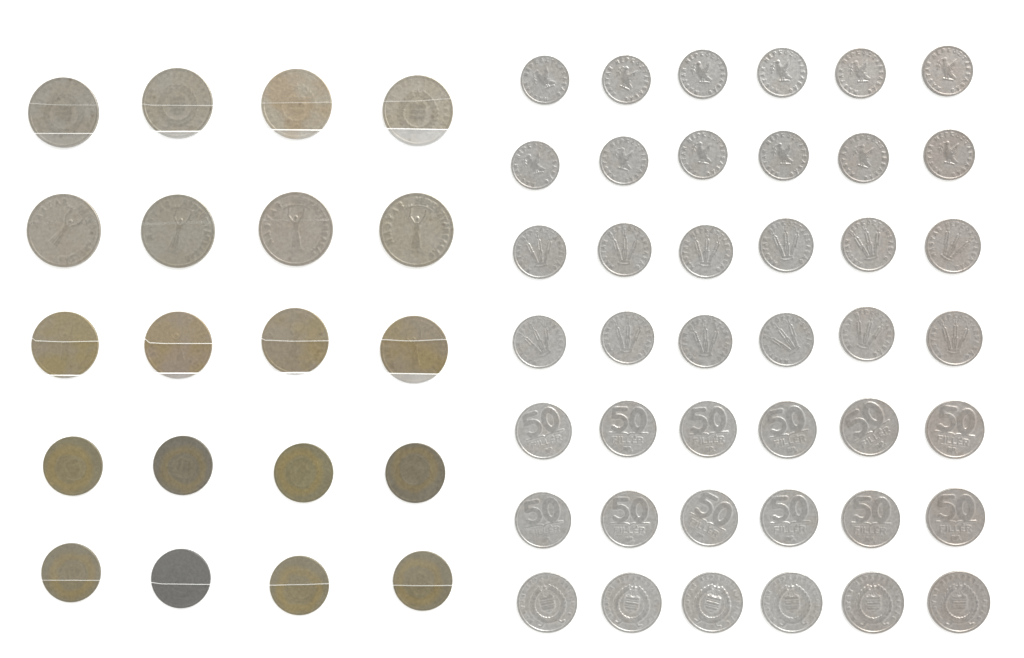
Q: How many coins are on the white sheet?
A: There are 62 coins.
